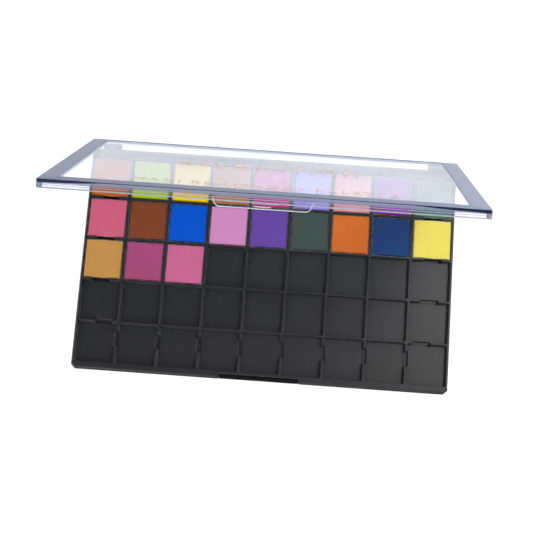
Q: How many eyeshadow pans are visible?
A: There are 21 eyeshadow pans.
